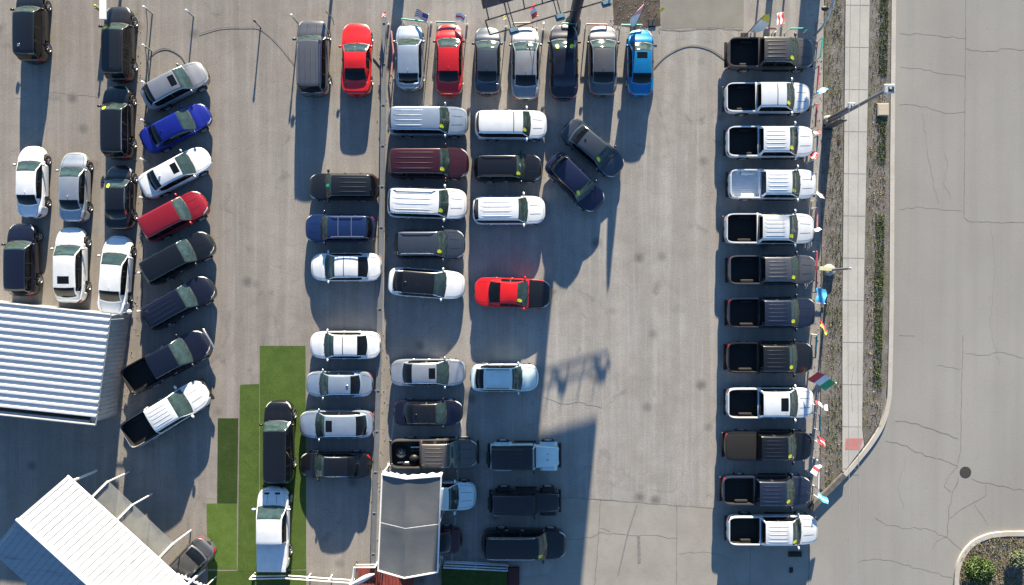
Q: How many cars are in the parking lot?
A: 52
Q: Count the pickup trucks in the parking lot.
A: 16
